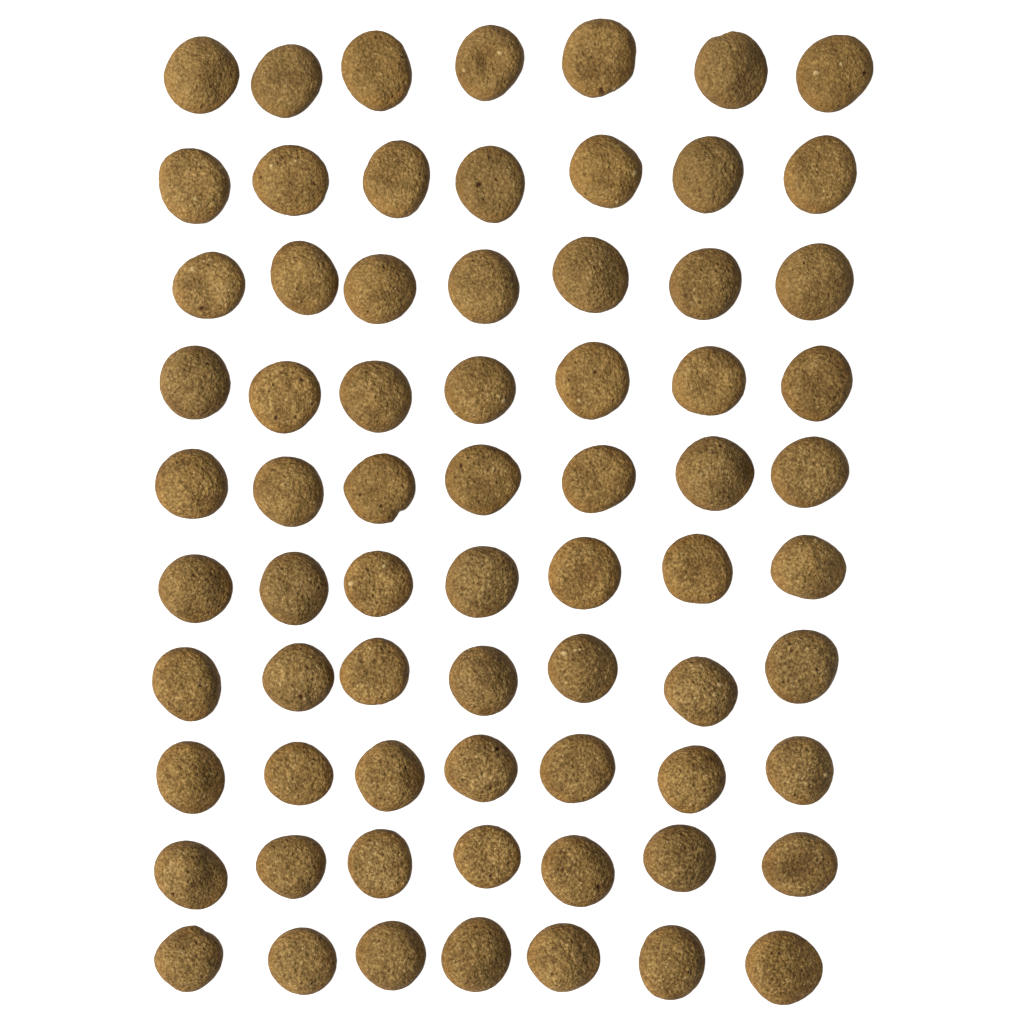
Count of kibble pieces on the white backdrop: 70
